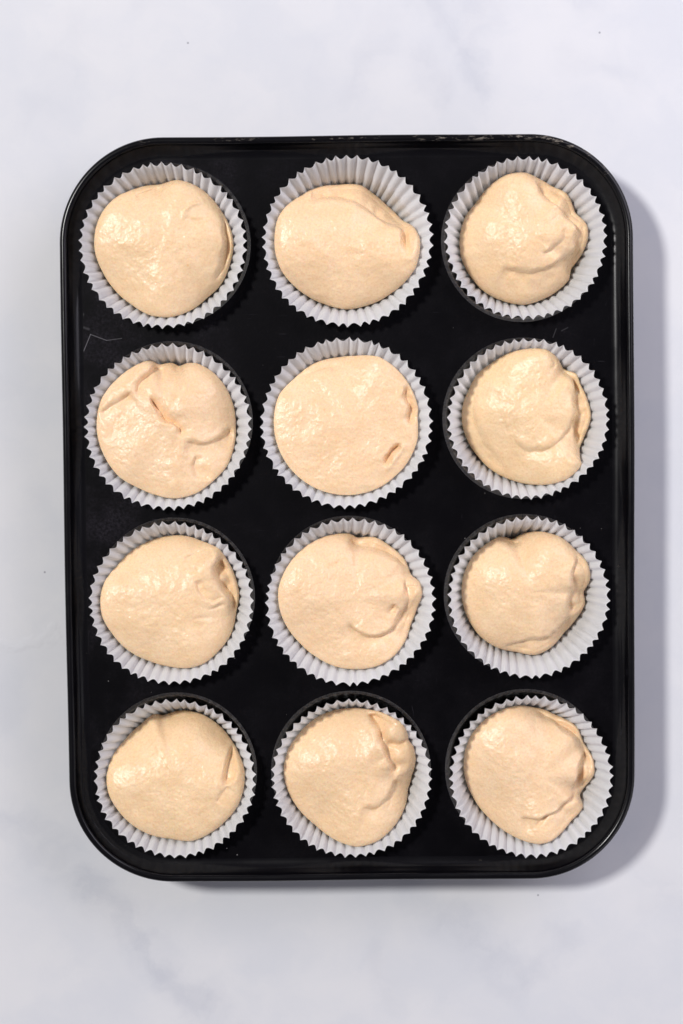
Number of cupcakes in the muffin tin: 12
